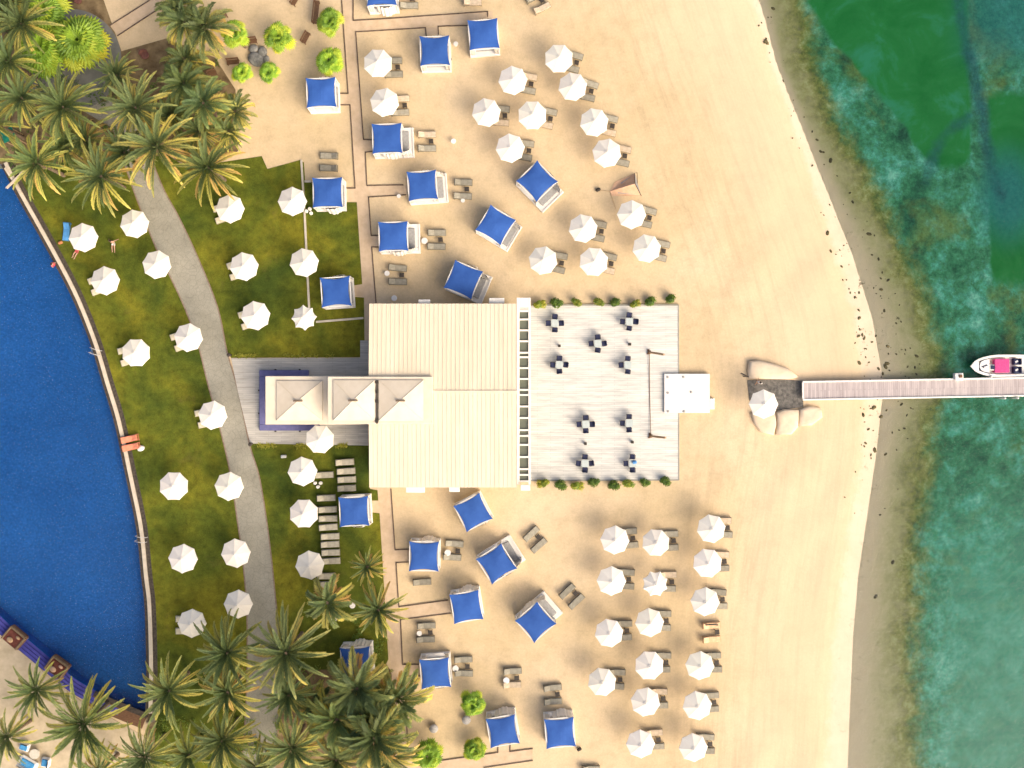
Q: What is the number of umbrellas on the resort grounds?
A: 55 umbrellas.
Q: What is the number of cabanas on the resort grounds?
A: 22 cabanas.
